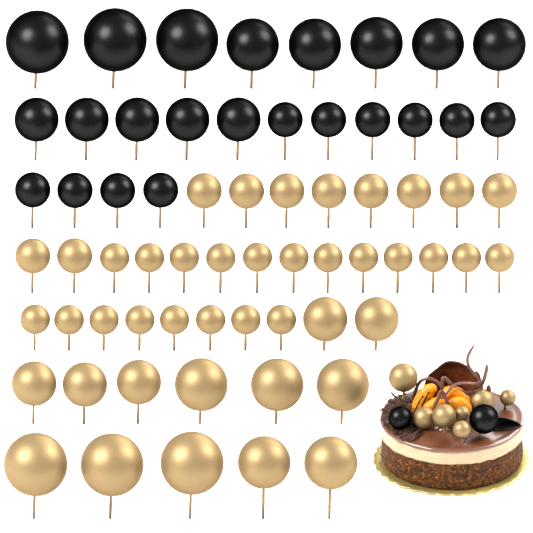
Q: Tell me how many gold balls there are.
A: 50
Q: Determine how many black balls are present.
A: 25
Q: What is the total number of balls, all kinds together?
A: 75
